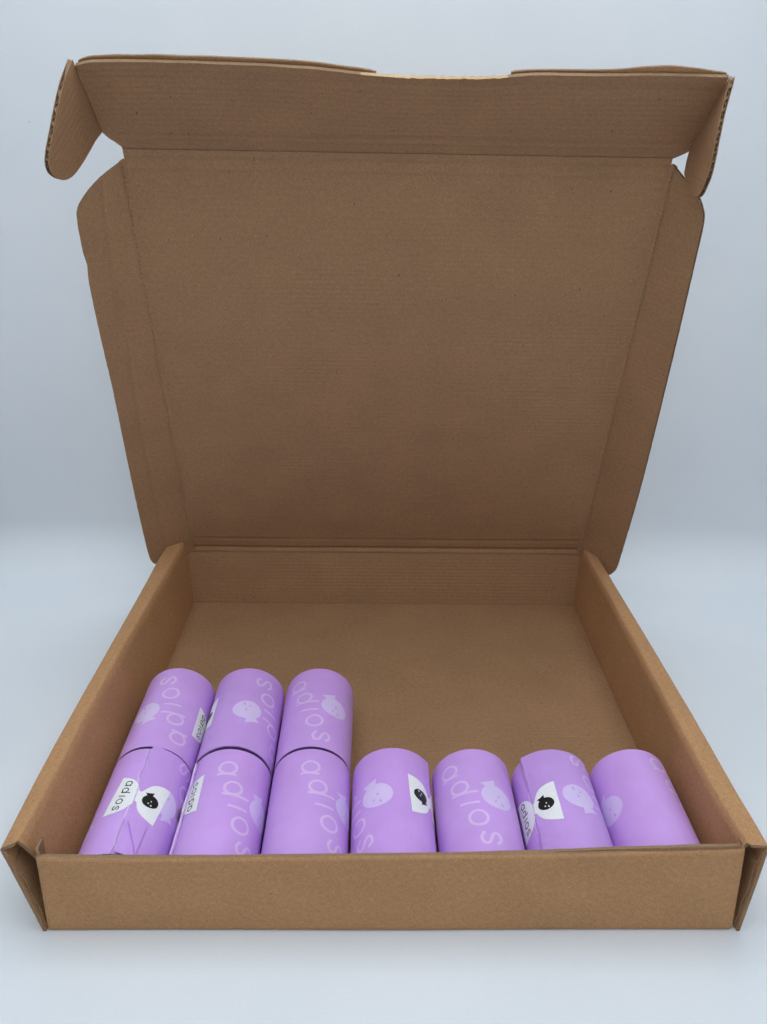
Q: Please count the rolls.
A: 10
